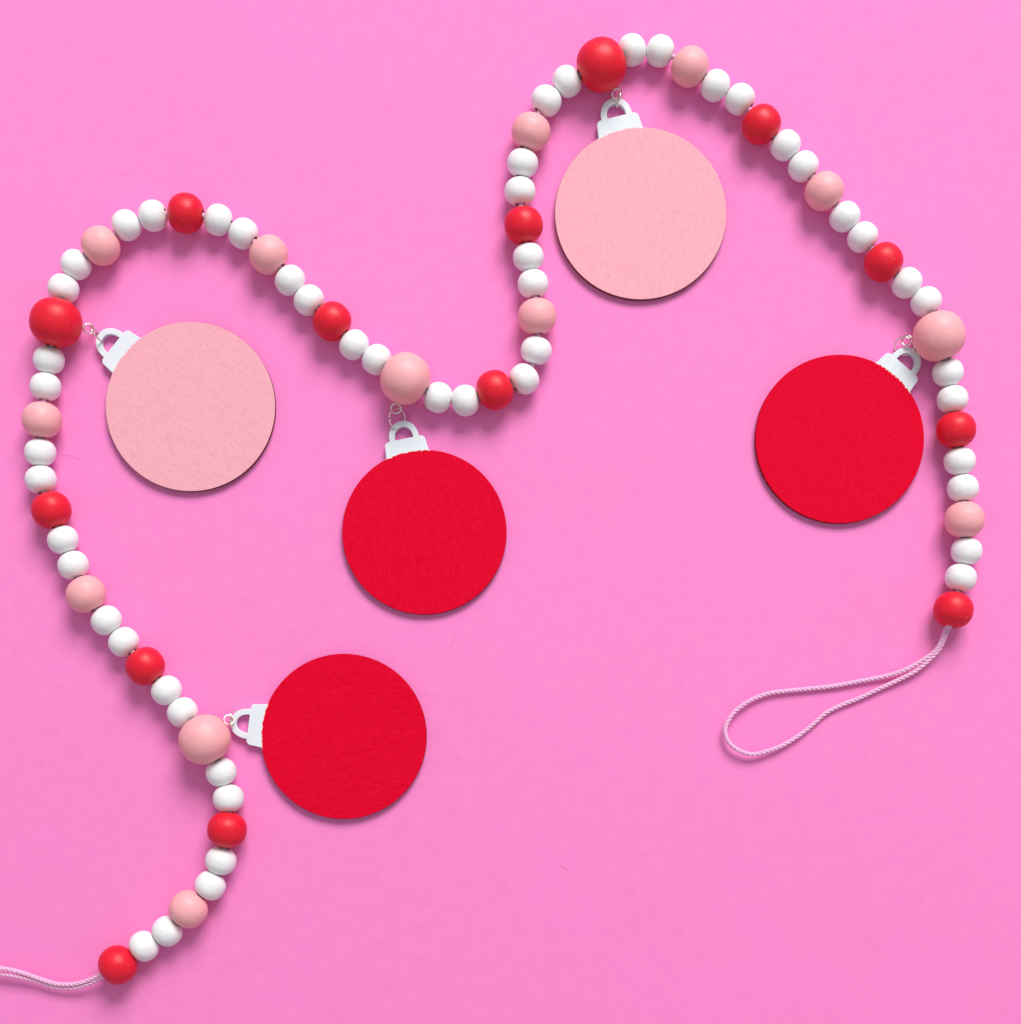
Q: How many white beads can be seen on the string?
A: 52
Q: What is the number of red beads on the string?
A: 14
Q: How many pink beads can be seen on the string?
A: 13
